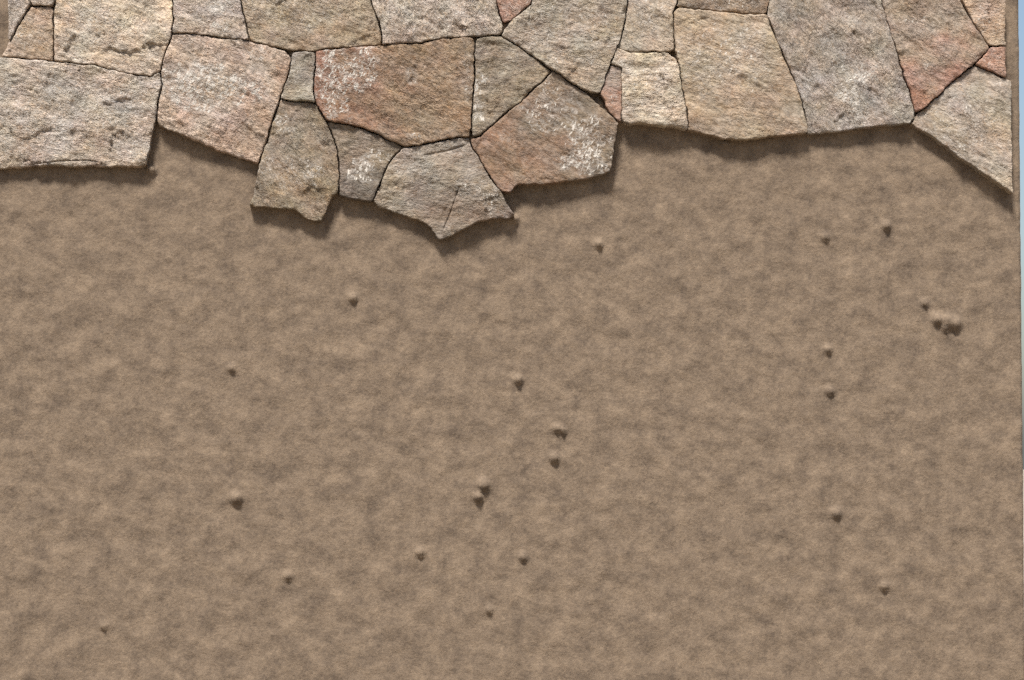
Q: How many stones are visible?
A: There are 28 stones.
